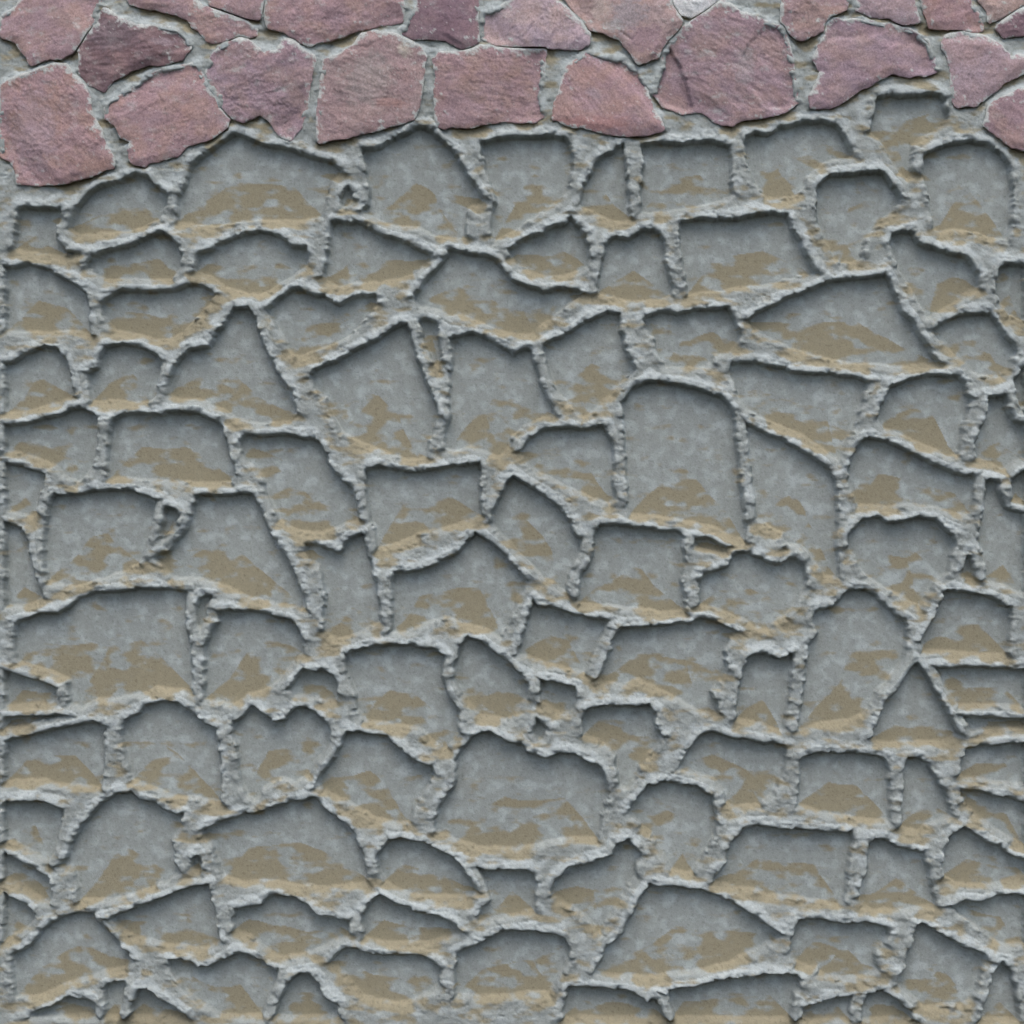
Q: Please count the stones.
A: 24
